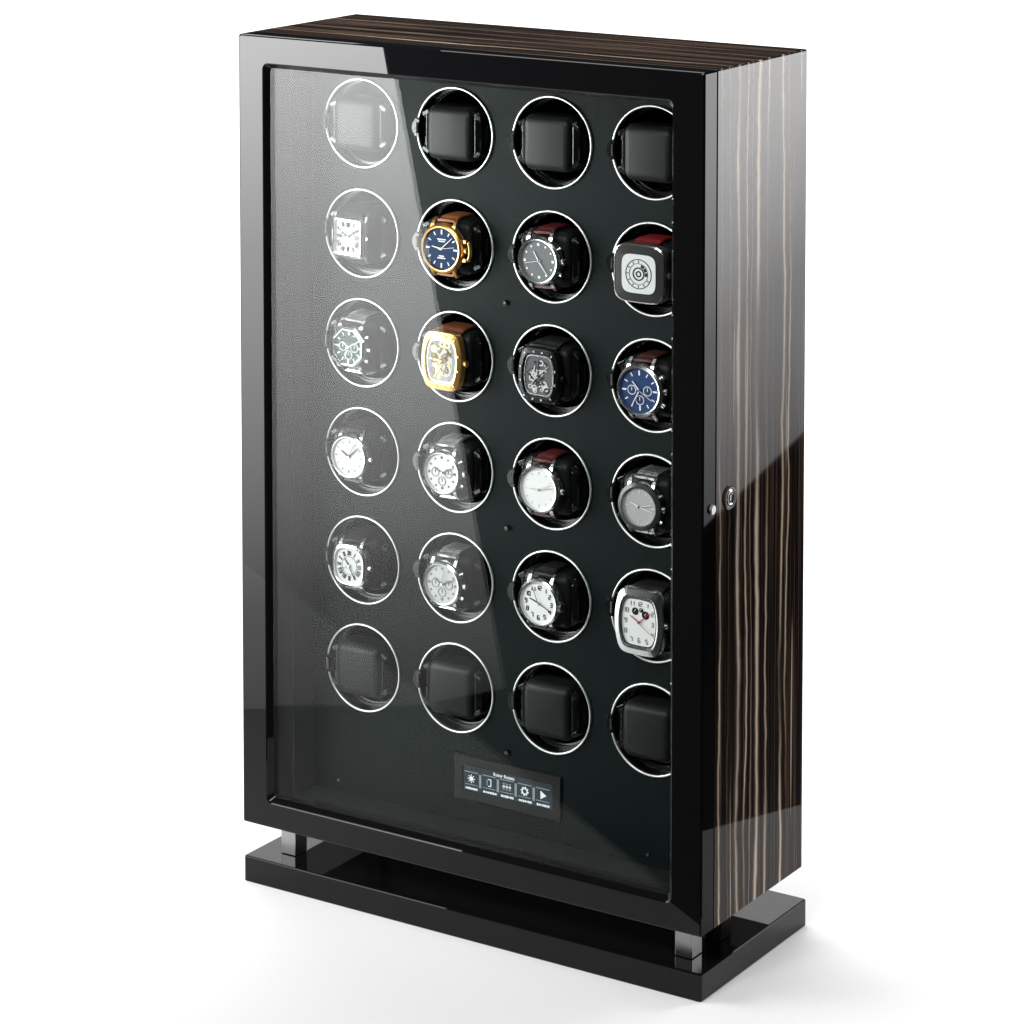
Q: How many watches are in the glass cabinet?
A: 16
